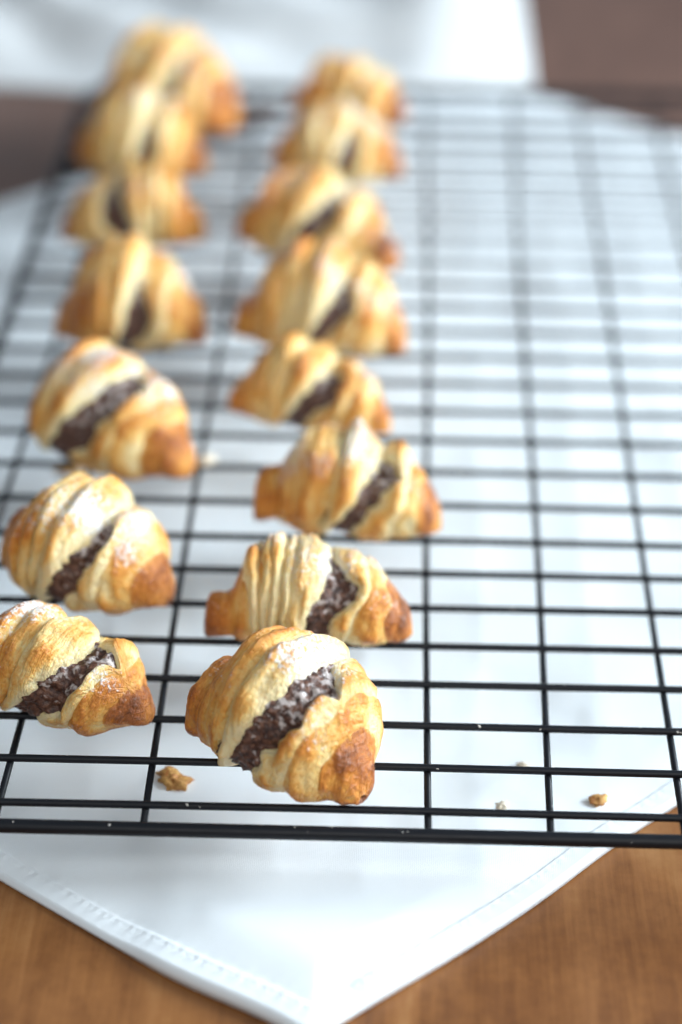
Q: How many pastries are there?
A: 15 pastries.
